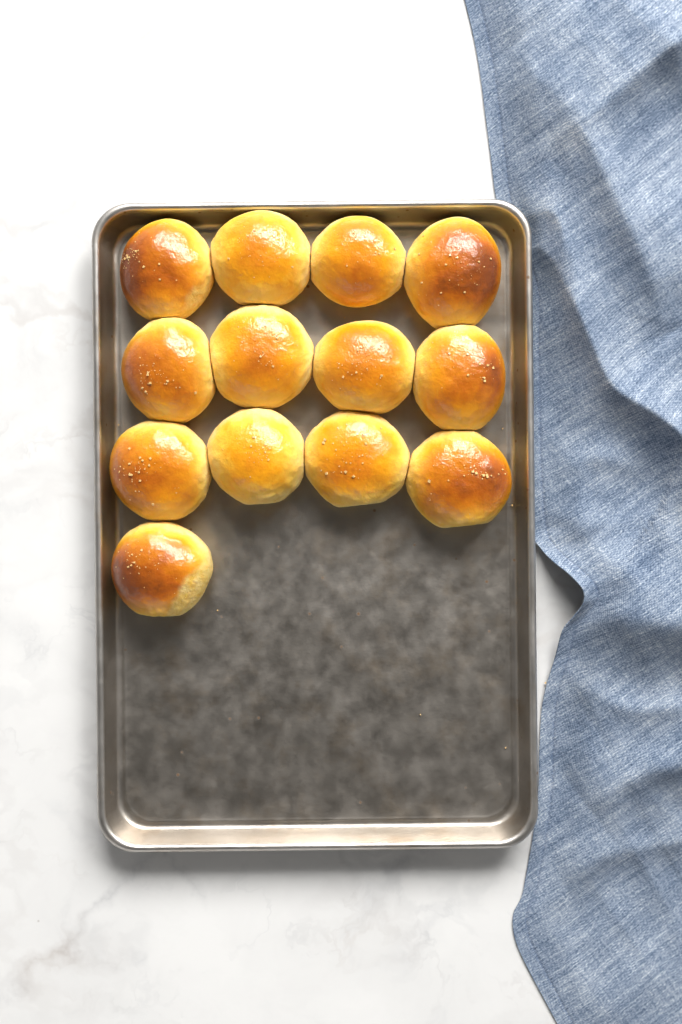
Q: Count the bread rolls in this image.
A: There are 13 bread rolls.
